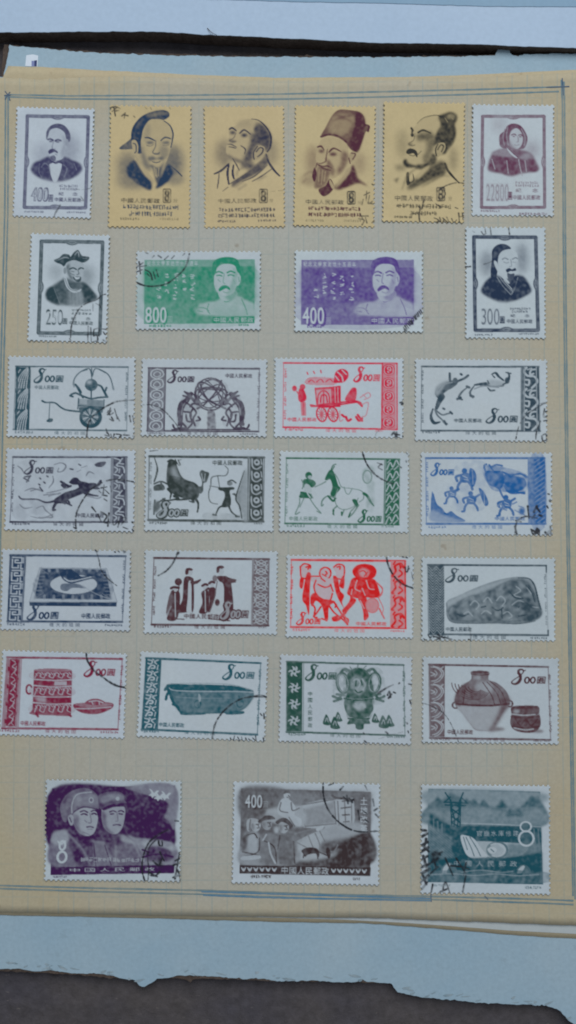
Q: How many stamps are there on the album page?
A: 29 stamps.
